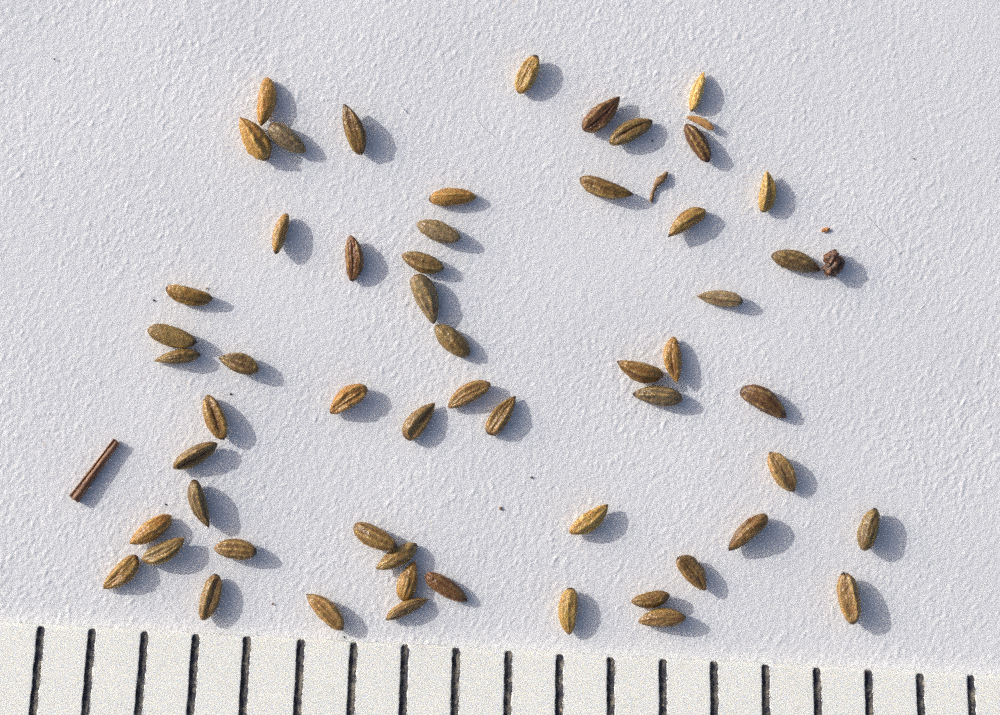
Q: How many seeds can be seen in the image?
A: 56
